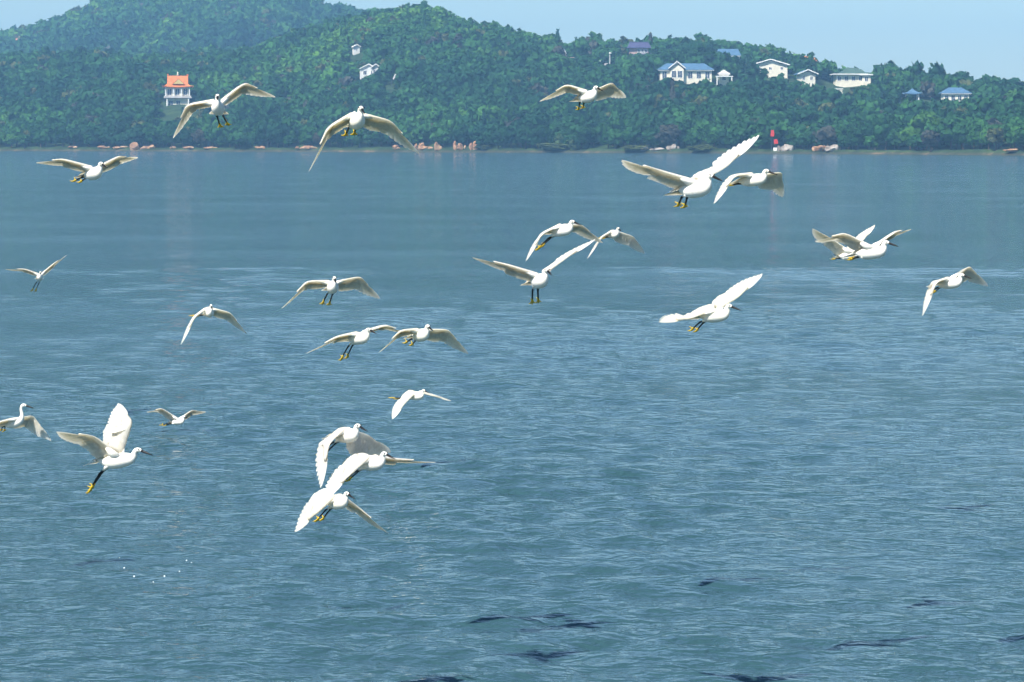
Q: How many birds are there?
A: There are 25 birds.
